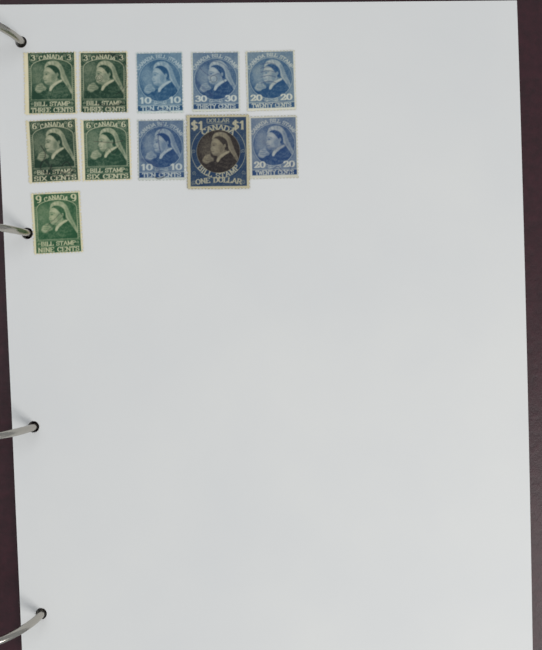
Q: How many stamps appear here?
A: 11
